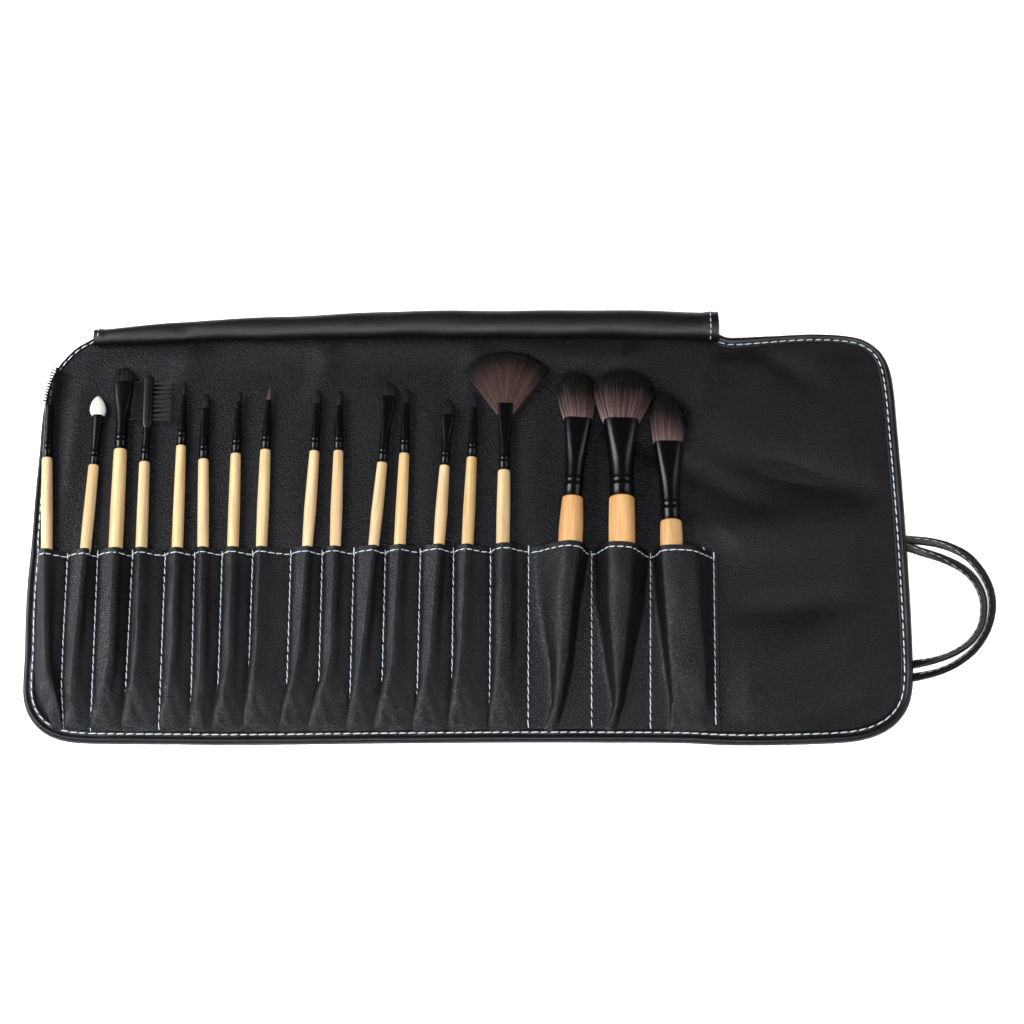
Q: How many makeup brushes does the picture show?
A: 18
